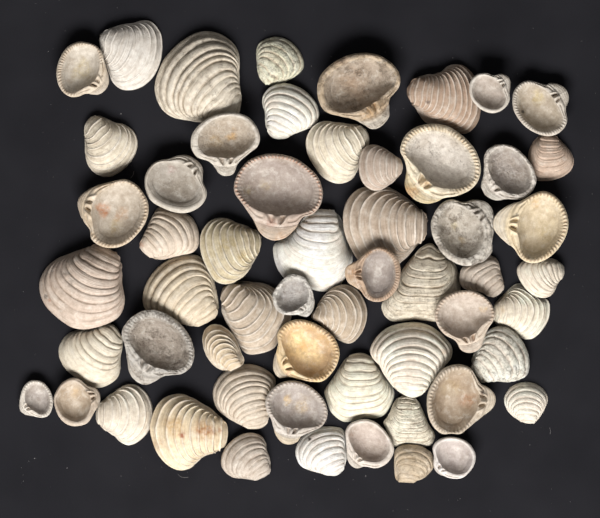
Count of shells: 57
